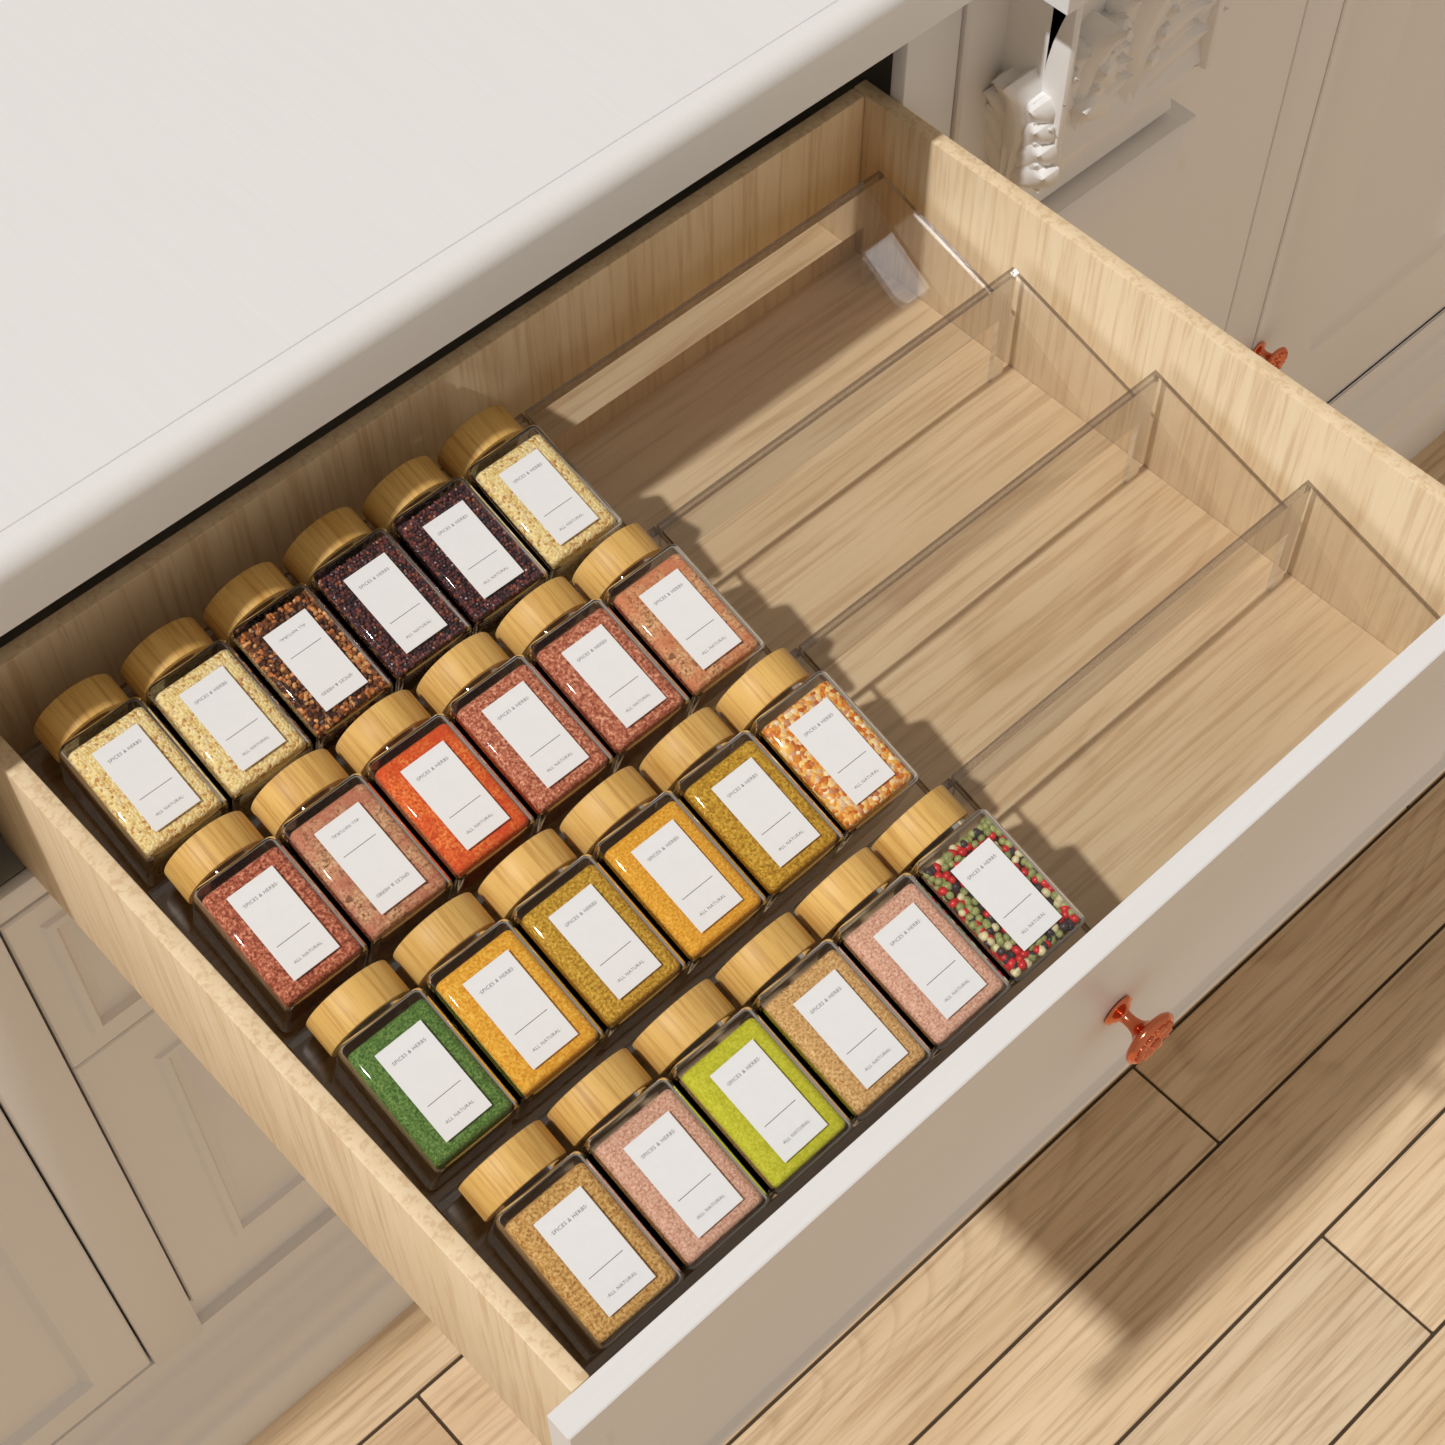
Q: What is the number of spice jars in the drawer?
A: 24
